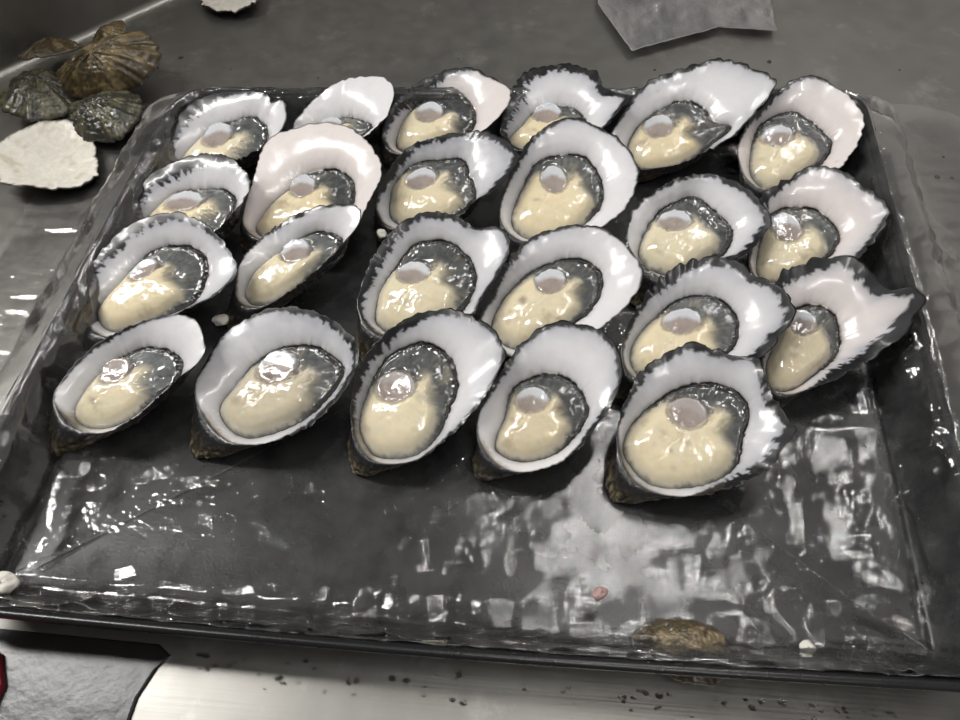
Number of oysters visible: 23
